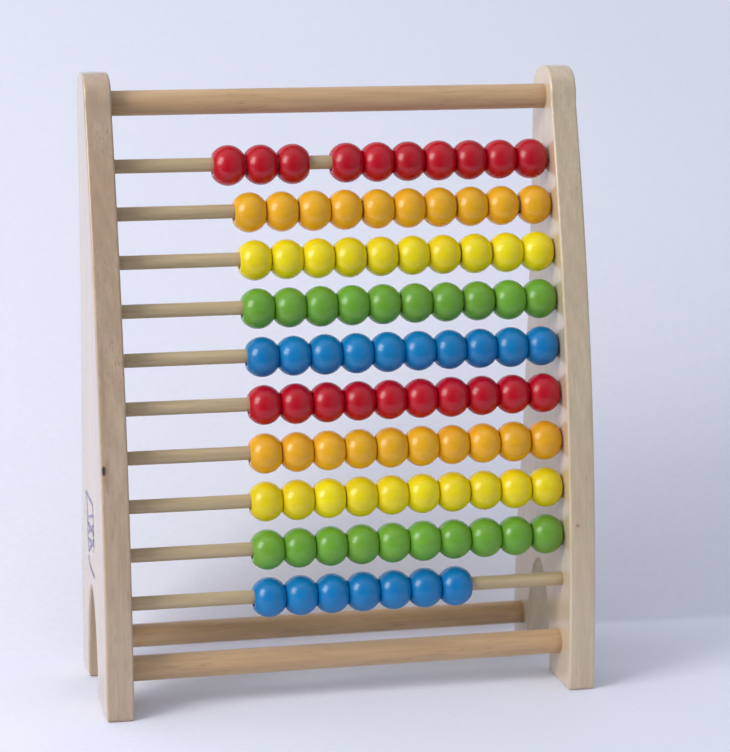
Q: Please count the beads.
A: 97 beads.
